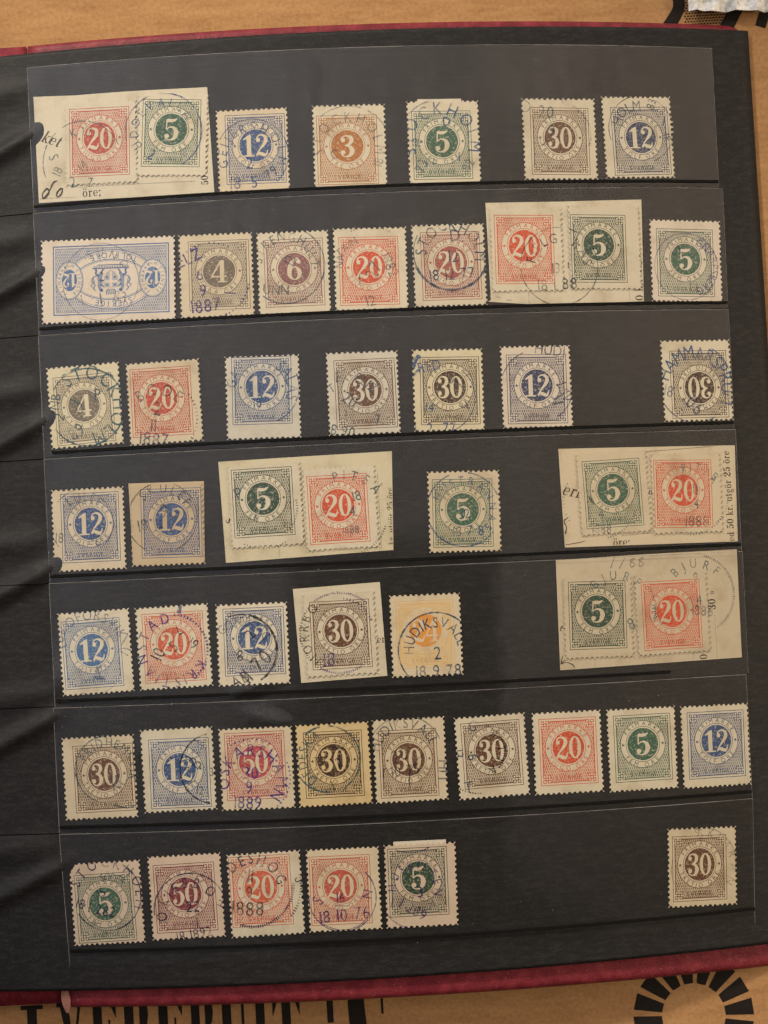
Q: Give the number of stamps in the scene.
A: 51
